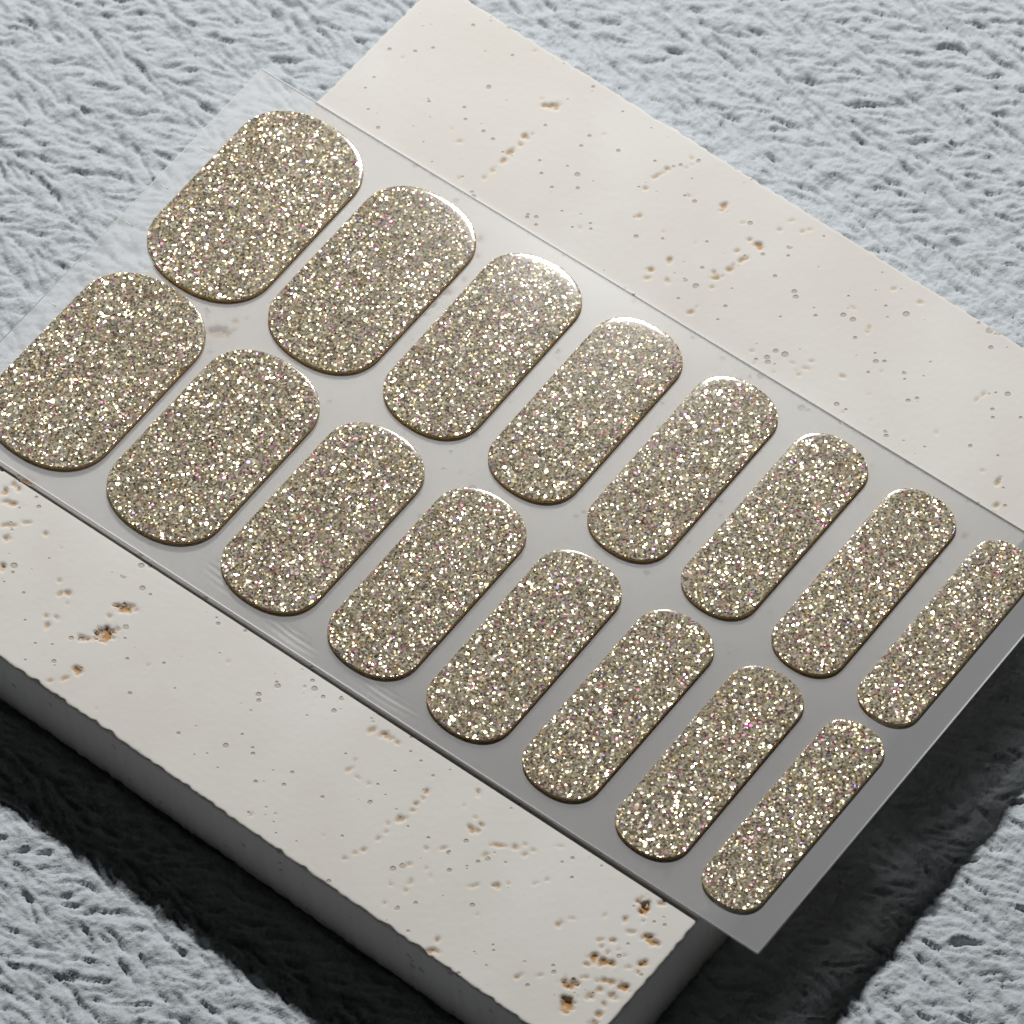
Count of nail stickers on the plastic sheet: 16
